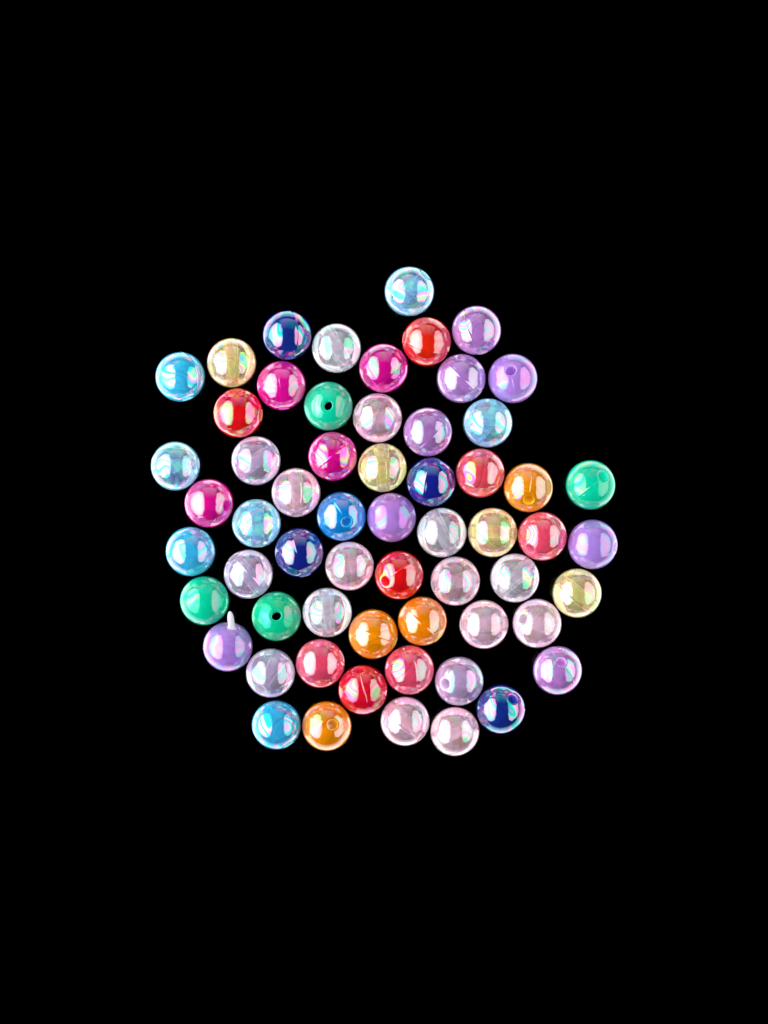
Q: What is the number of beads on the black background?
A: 60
